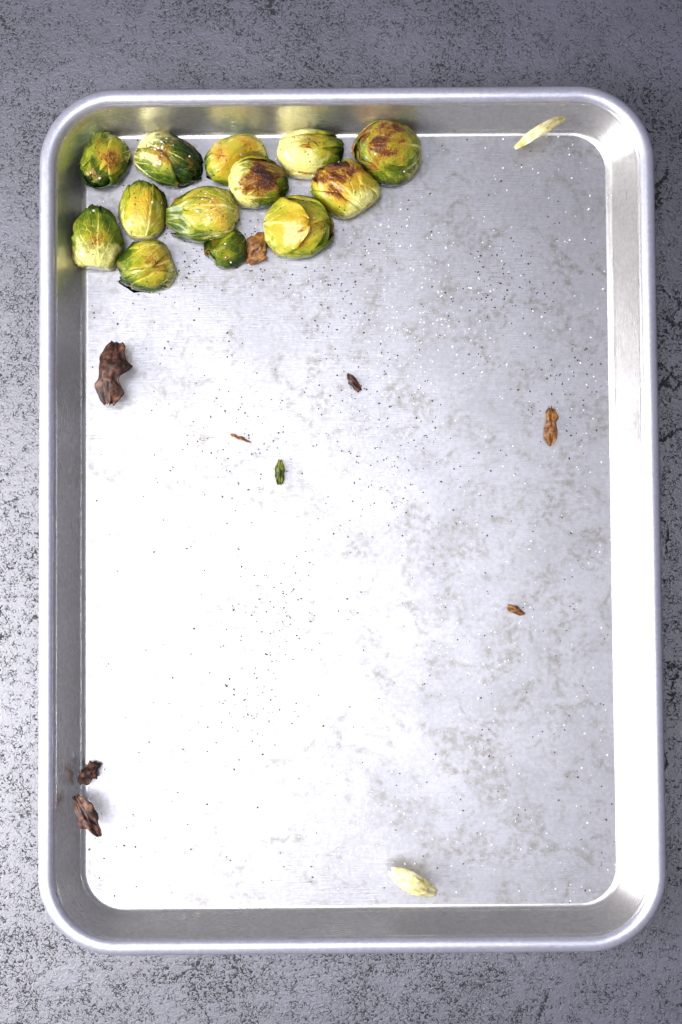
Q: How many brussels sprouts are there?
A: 13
